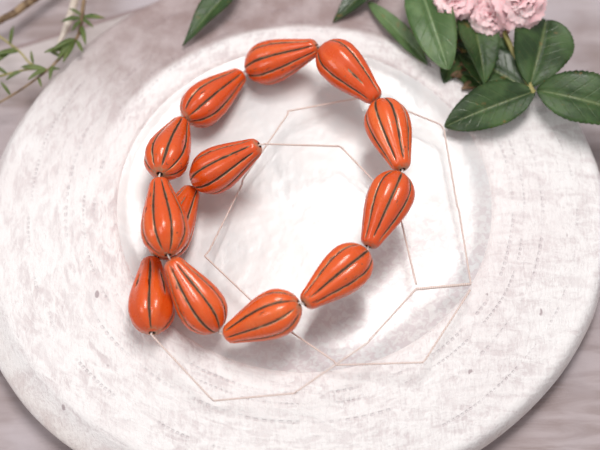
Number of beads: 13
